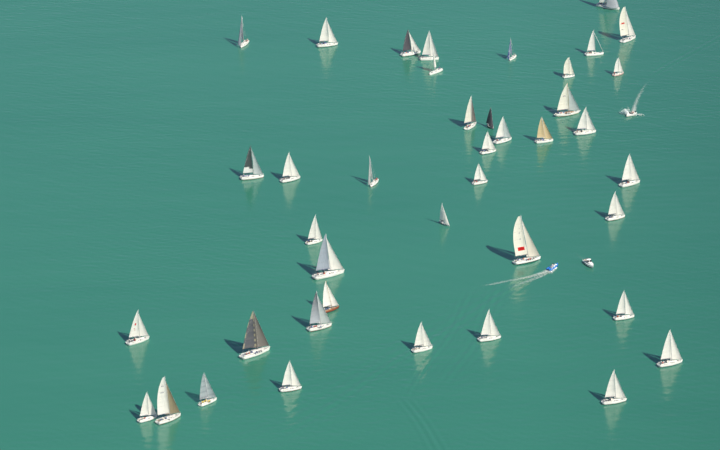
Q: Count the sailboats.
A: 41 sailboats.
